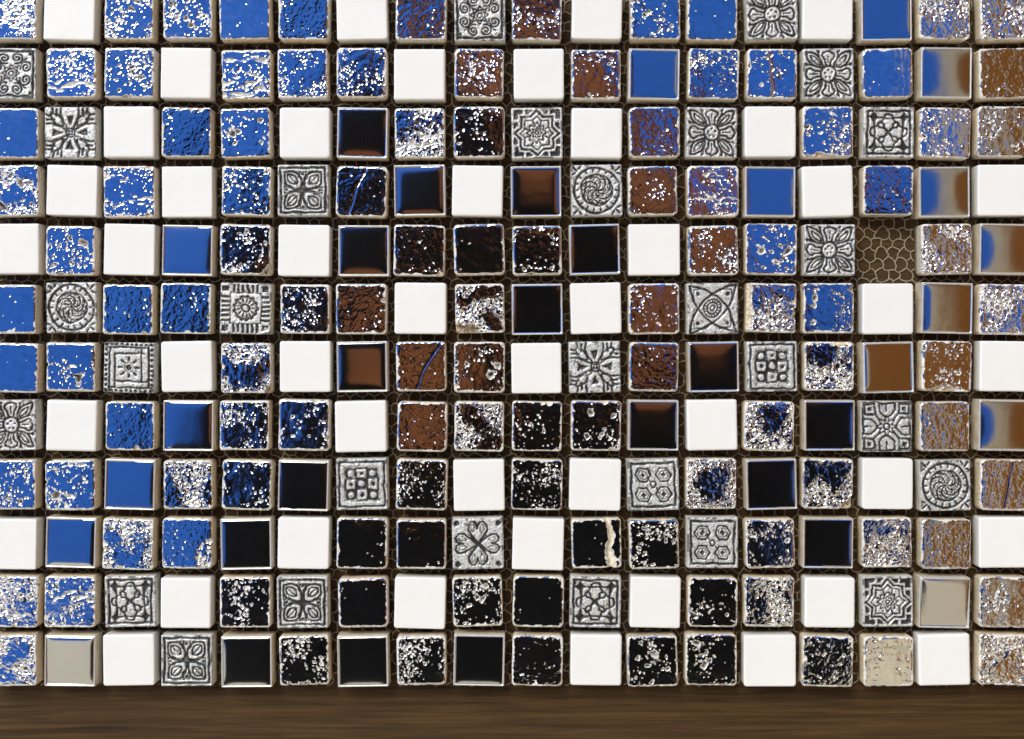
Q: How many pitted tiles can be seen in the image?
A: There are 109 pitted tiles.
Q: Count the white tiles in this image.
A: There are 45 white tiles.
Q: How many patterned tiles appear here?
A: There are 29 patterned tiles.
